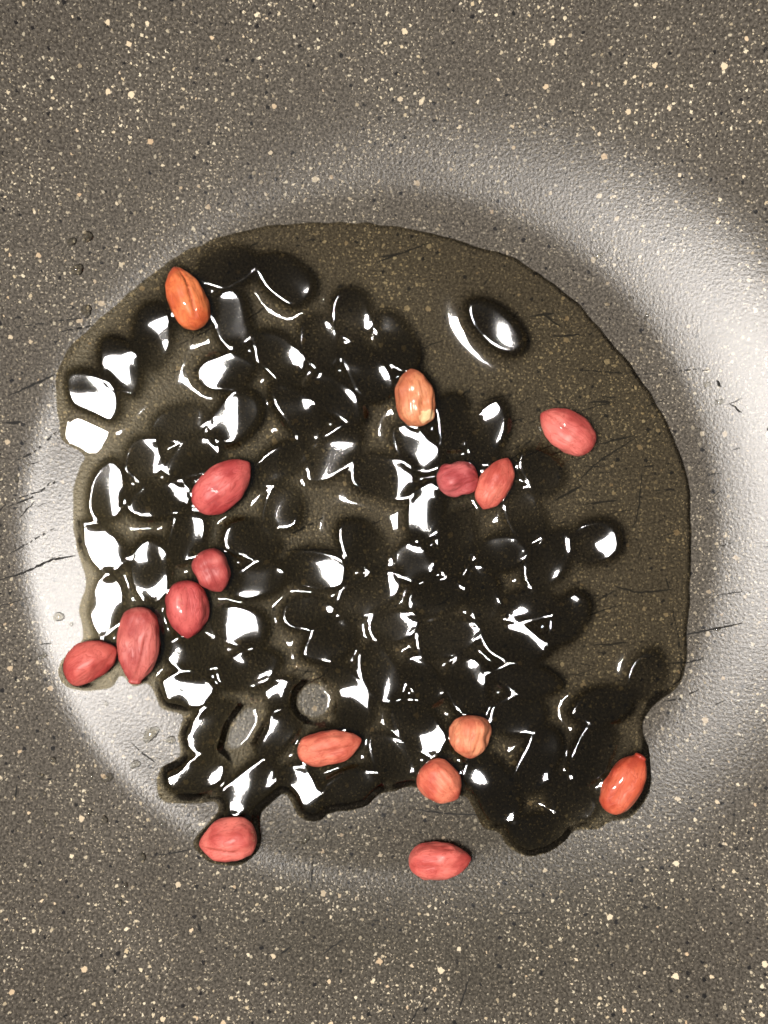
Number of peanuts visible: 16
